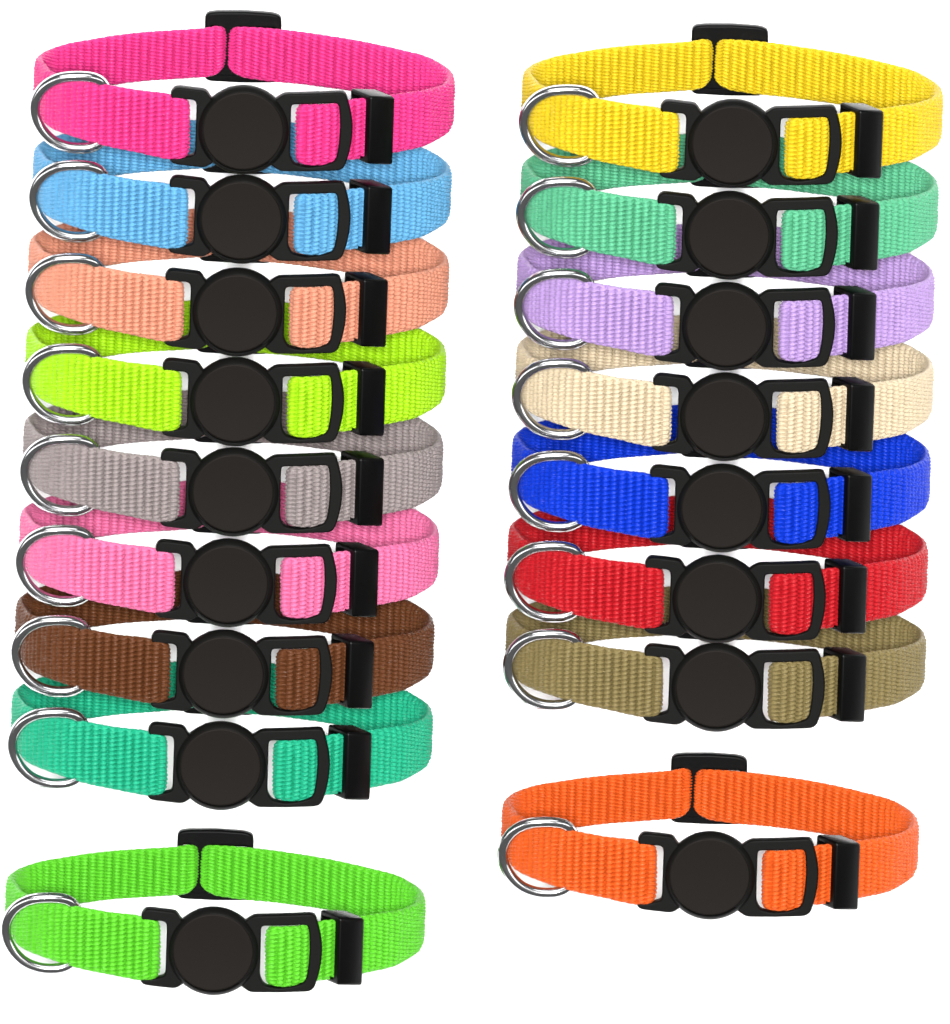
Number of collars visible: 17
